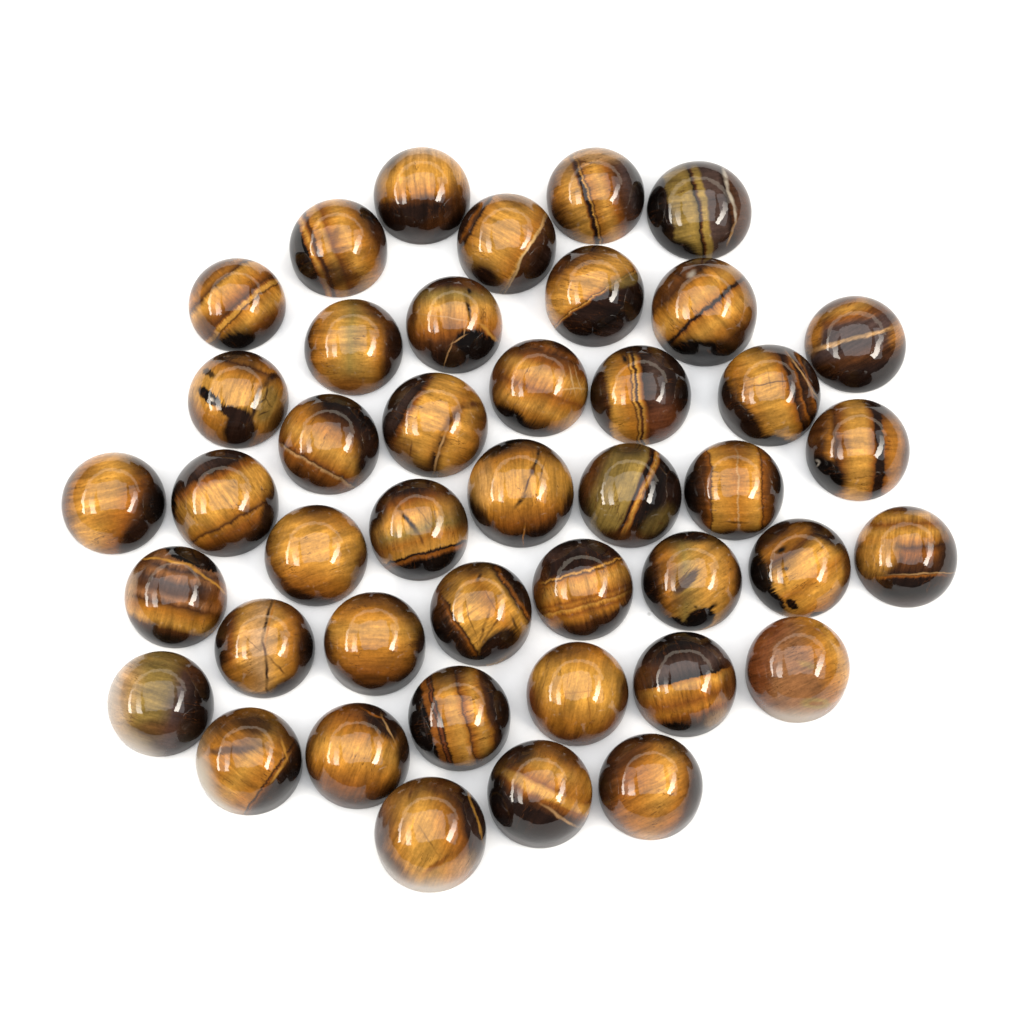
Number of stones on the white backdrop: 43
